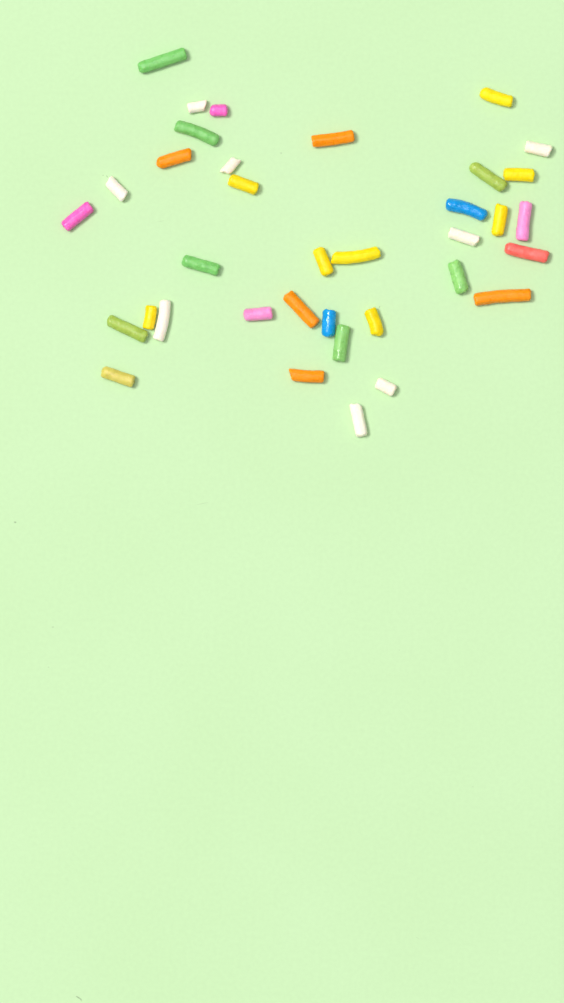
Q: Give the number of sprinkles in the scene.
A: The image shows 36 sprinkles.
